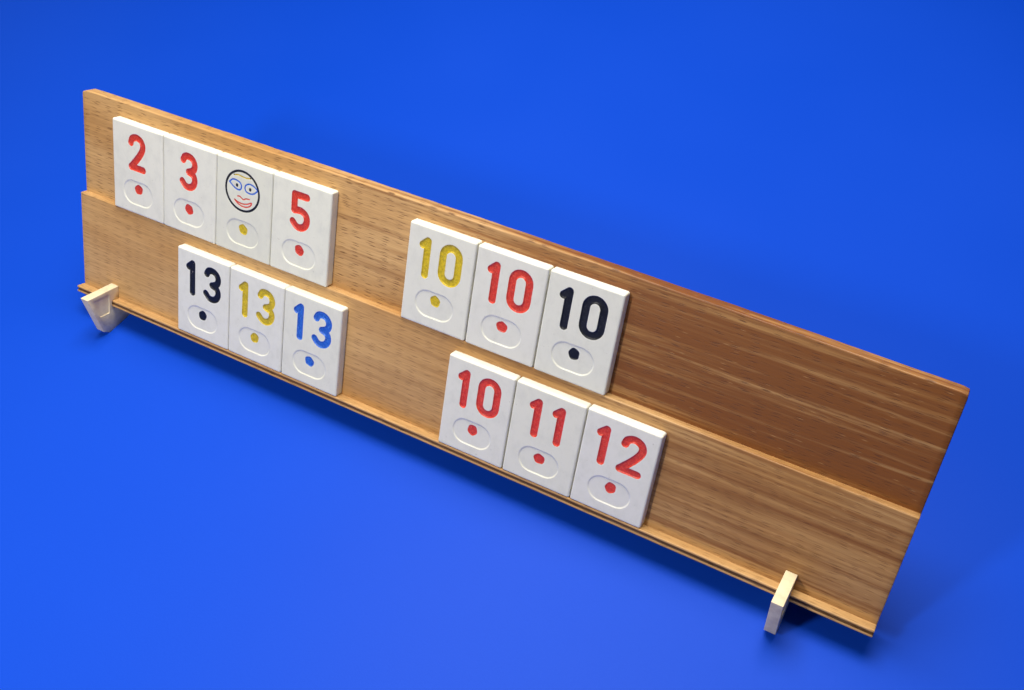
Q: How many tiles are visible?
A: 13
